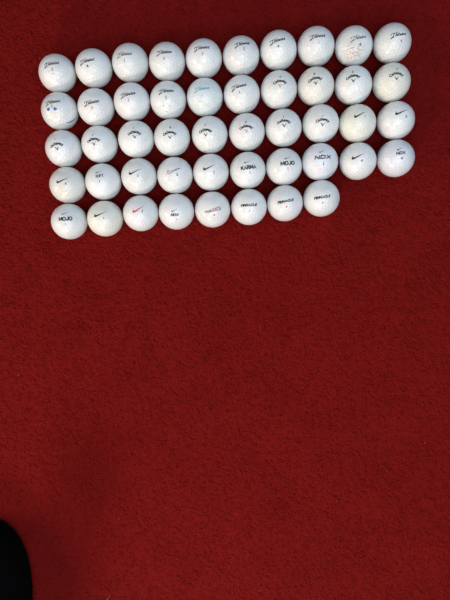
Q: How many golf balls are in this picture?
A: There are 48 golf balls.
